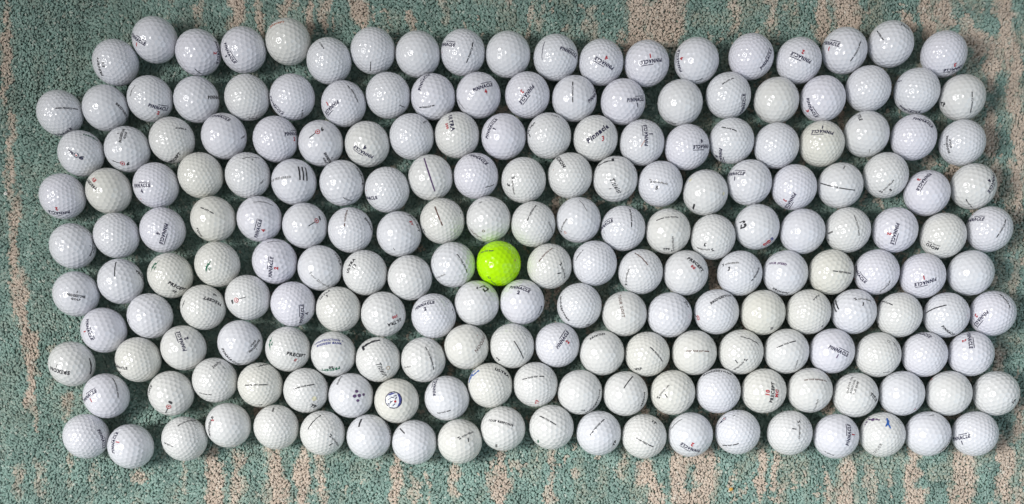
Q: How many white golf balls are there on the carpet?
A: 200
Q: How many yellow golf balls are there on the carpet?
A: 1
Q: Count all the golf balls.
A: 201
